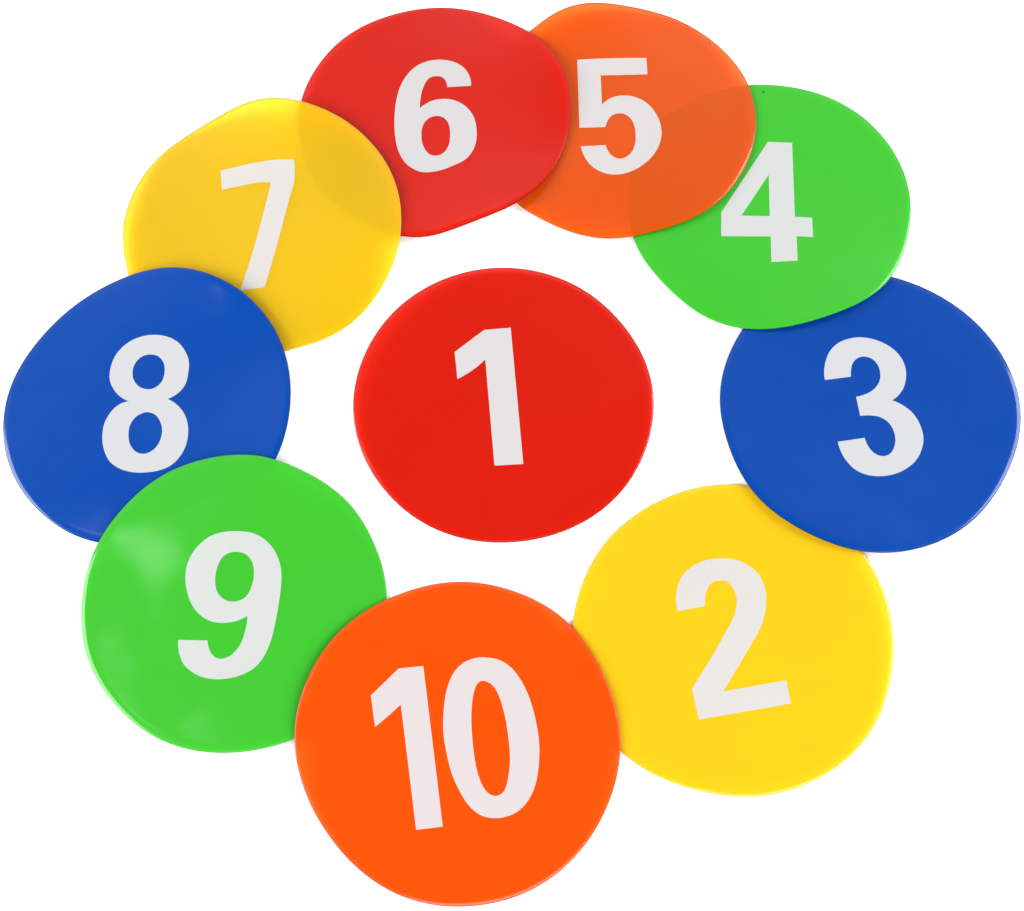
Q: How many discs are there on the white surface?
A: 10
